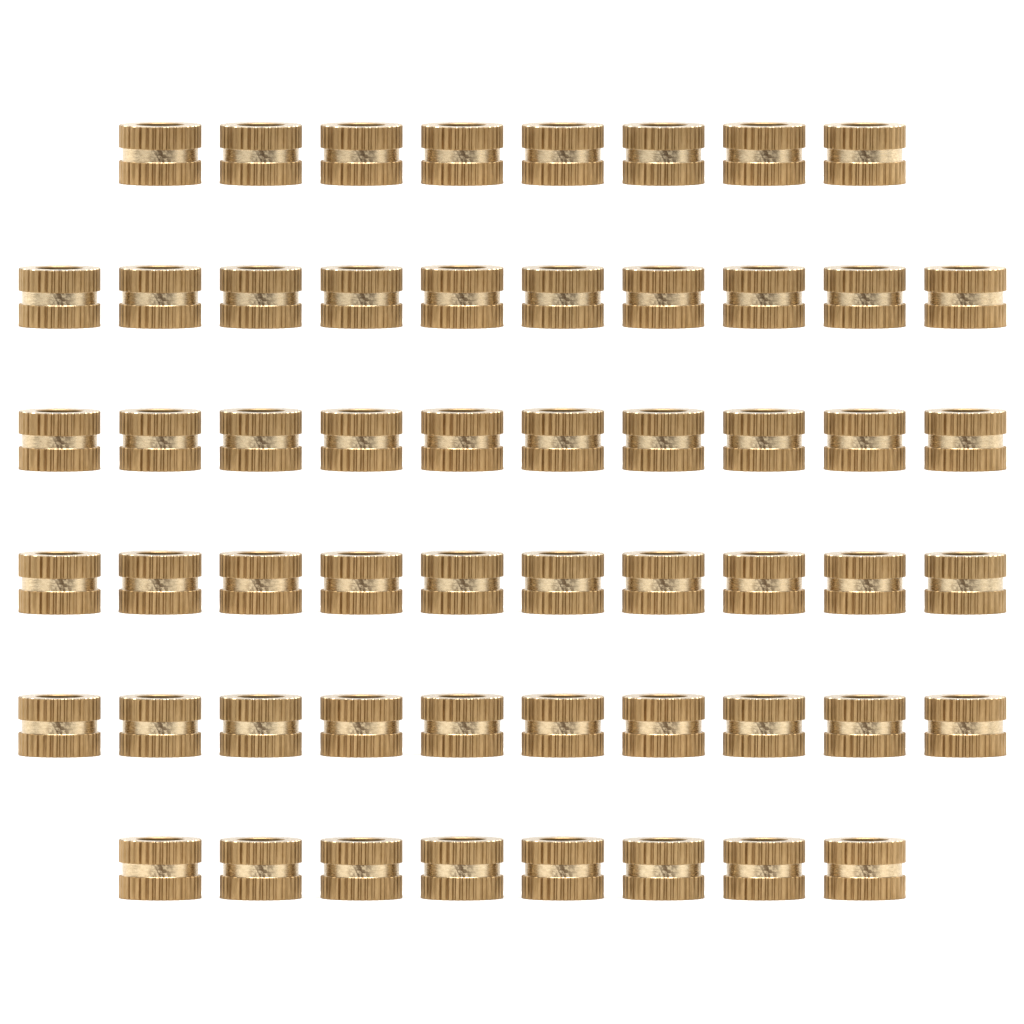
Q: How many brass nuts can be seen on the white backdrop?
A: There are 56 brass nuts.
